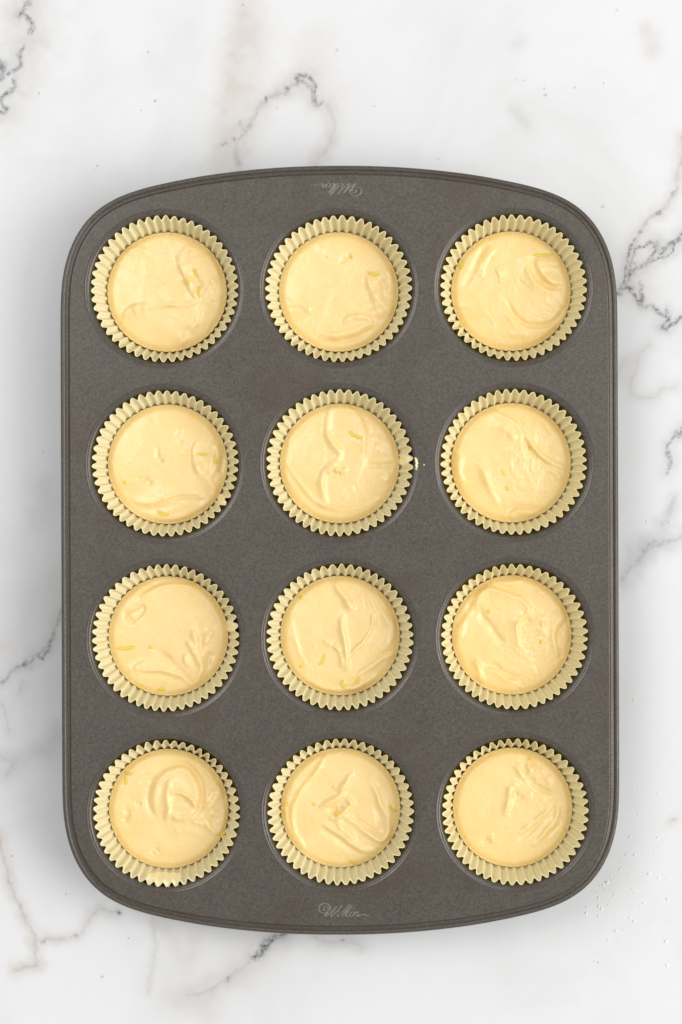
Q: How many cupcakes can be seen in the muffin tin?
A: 12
